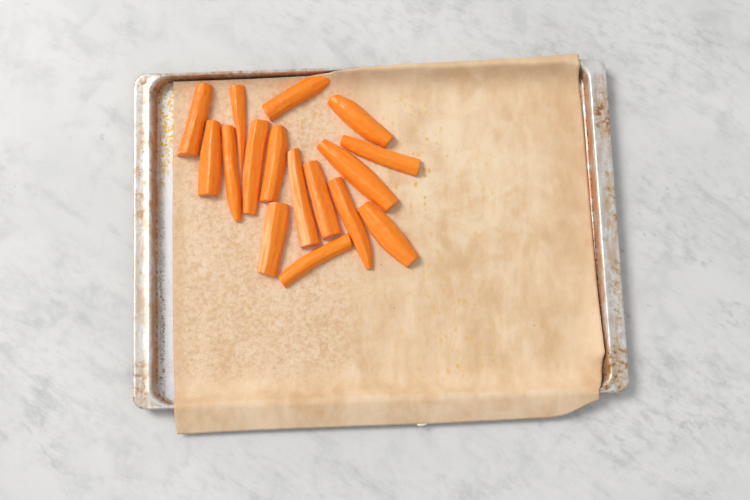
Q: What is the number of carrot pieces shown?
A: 16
